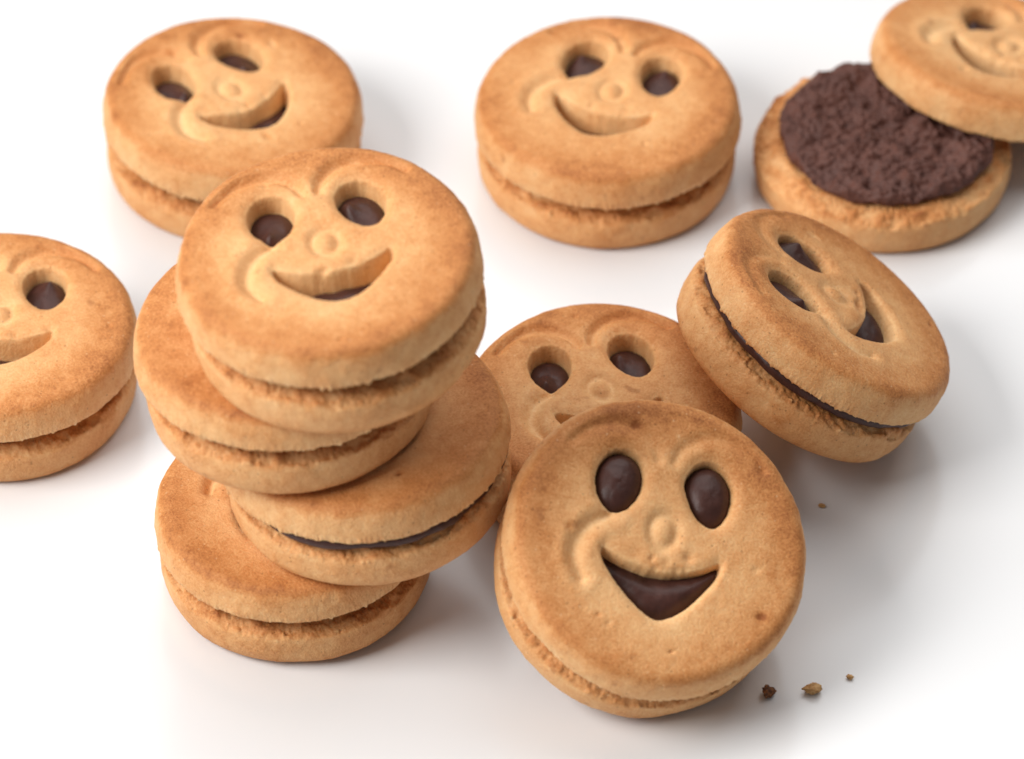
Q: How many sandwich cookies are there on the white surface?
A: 11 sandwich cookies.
